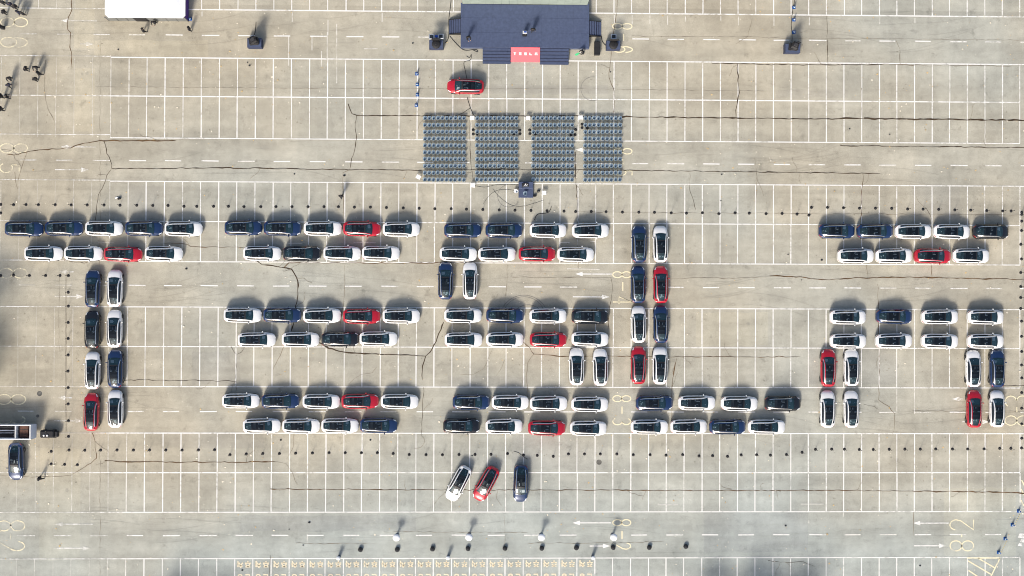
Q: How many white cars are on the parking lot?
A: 70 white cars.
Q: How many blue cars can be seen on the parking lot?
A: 26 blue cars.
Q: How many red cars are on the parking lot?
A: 15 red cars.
